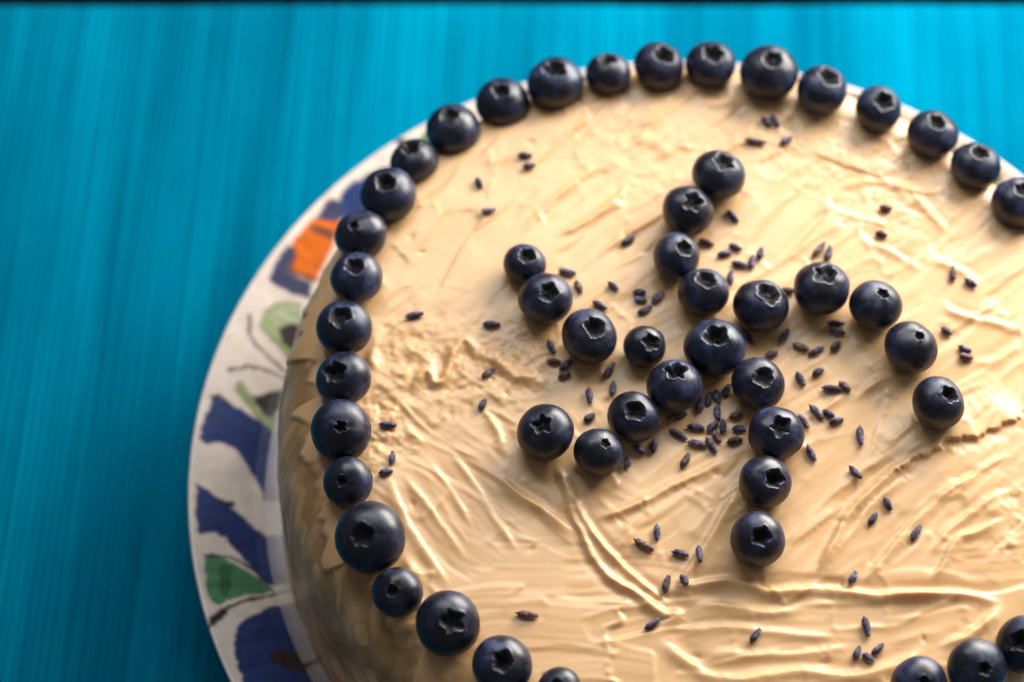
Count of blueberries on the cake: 50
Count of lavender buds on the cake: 106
